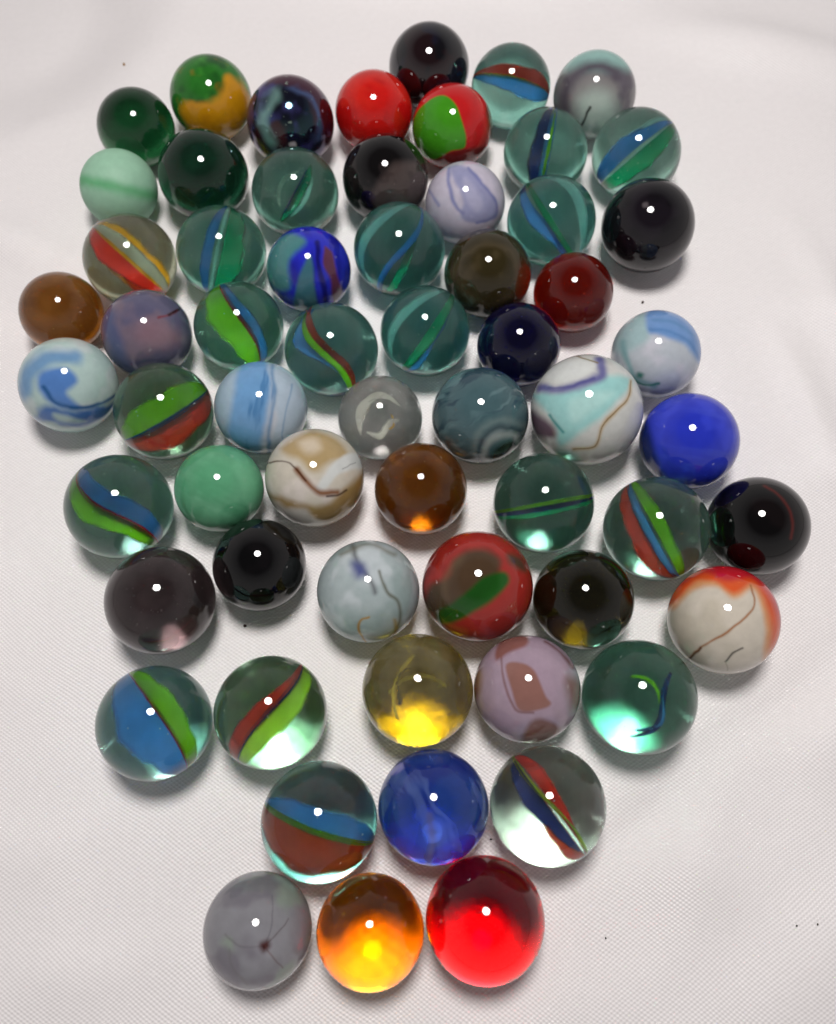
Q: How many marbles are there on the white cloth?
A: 61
